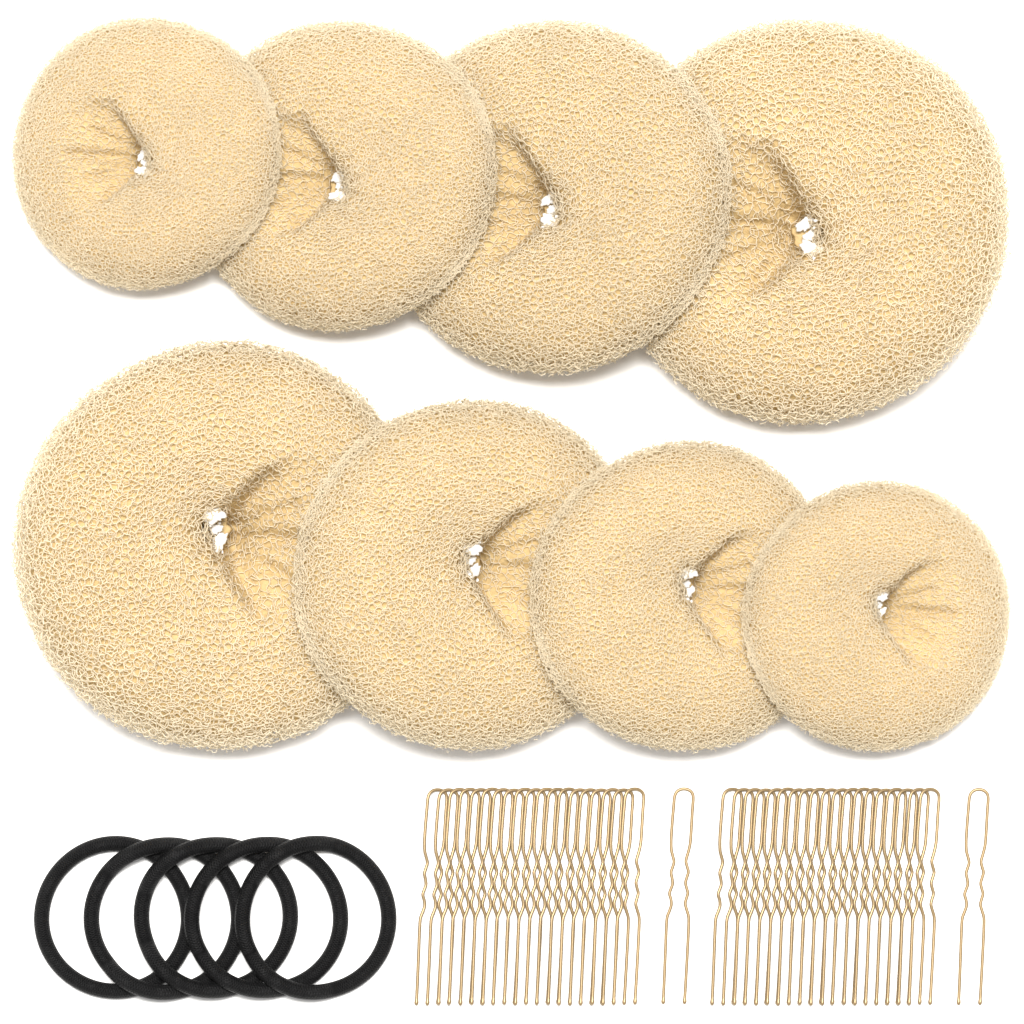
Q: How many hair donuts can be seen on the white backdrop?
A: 8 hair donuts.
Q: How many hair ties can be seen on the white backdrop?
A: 5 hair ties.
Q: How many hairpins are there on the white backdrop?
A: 40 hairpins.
